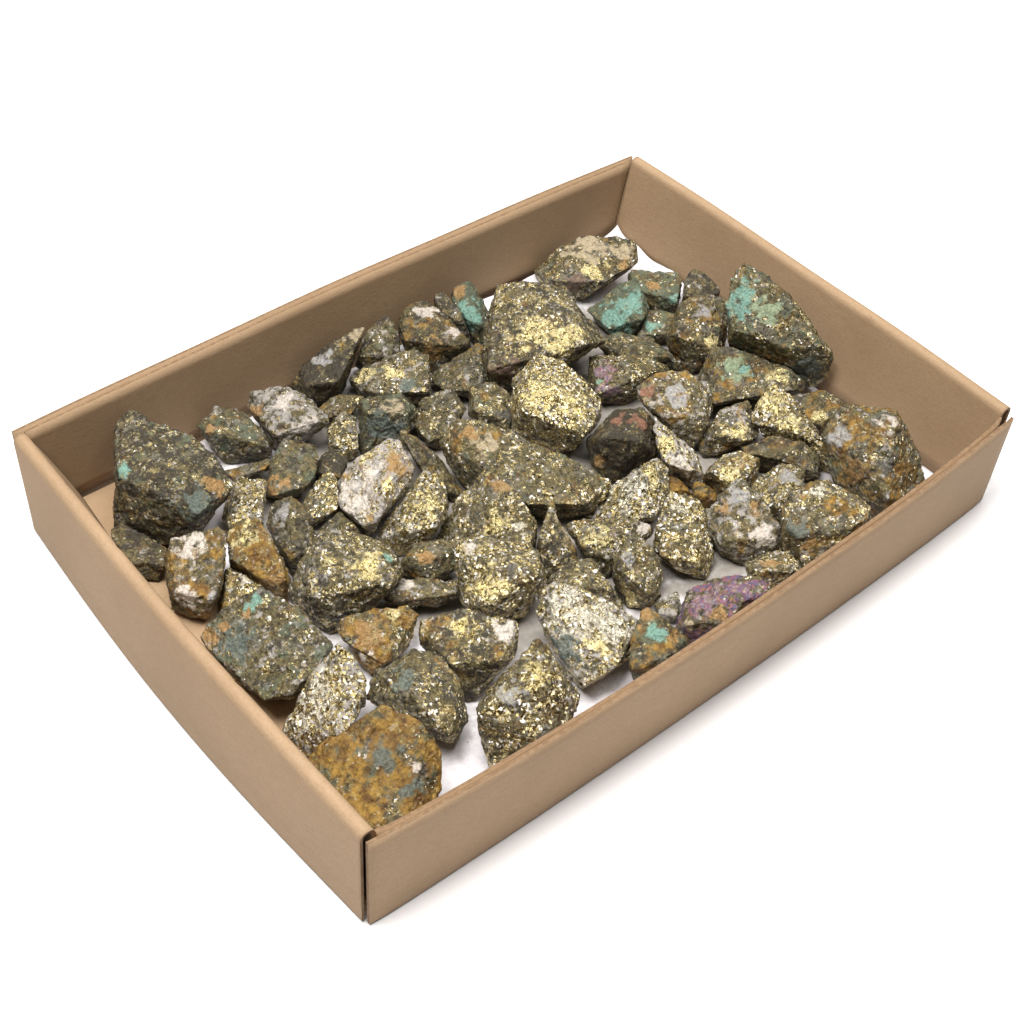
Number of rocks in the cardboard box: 79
